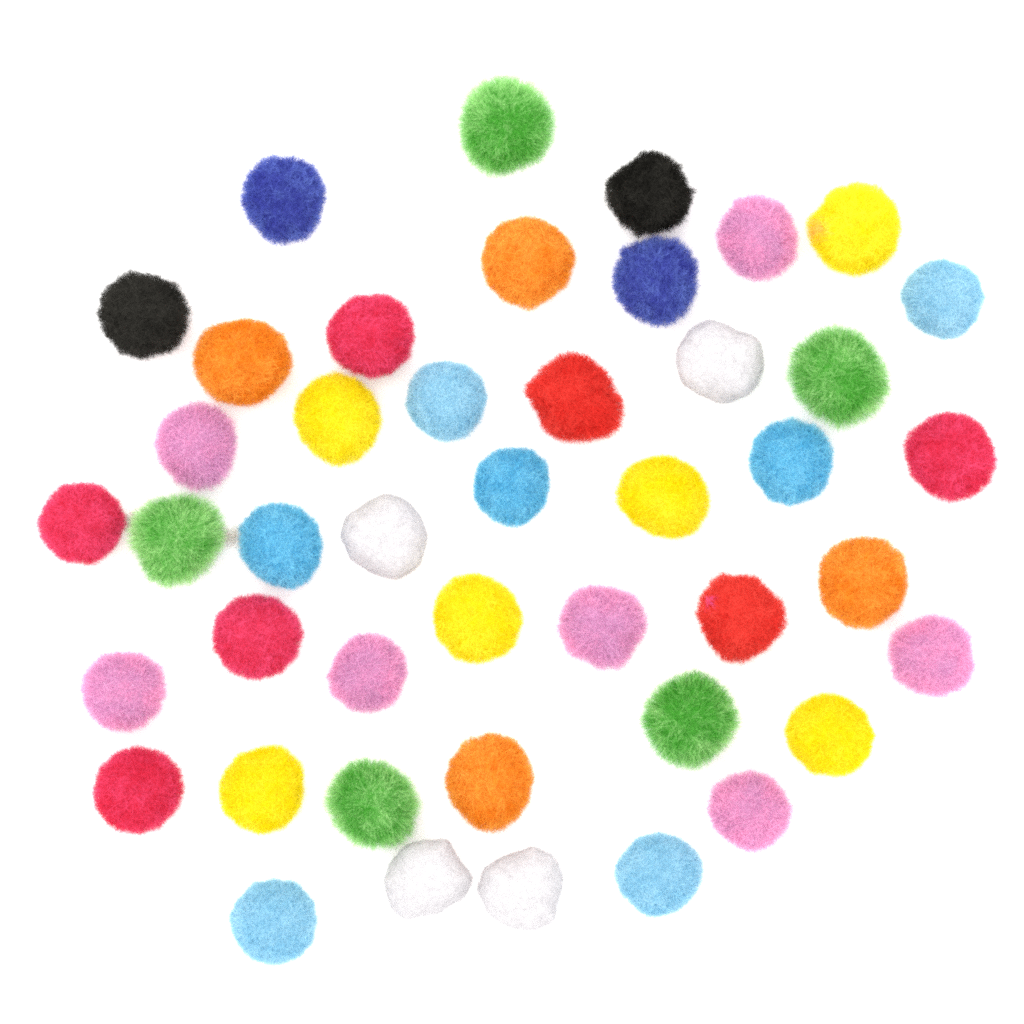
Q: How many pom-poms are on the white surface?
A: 44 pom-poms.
